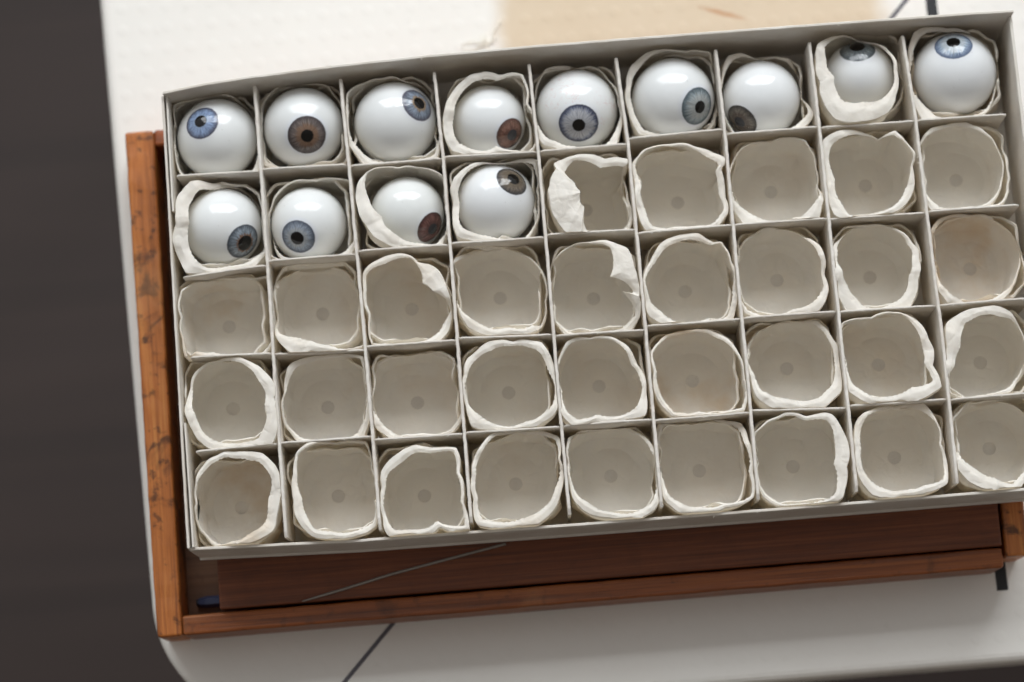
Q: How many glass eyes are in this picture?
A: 13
